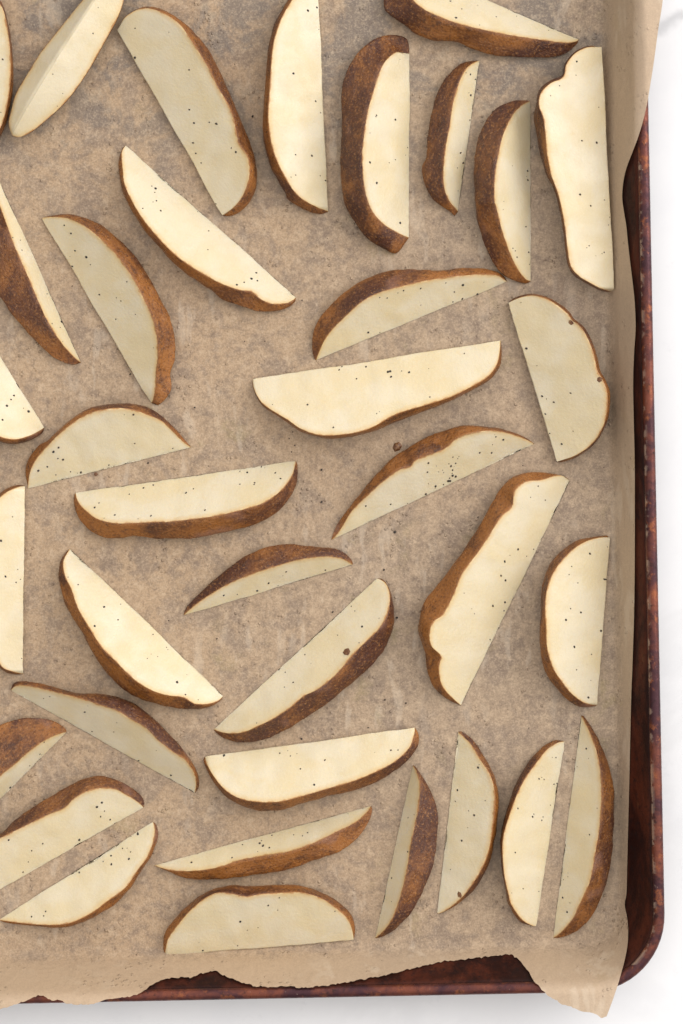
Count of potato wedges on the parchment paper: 36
